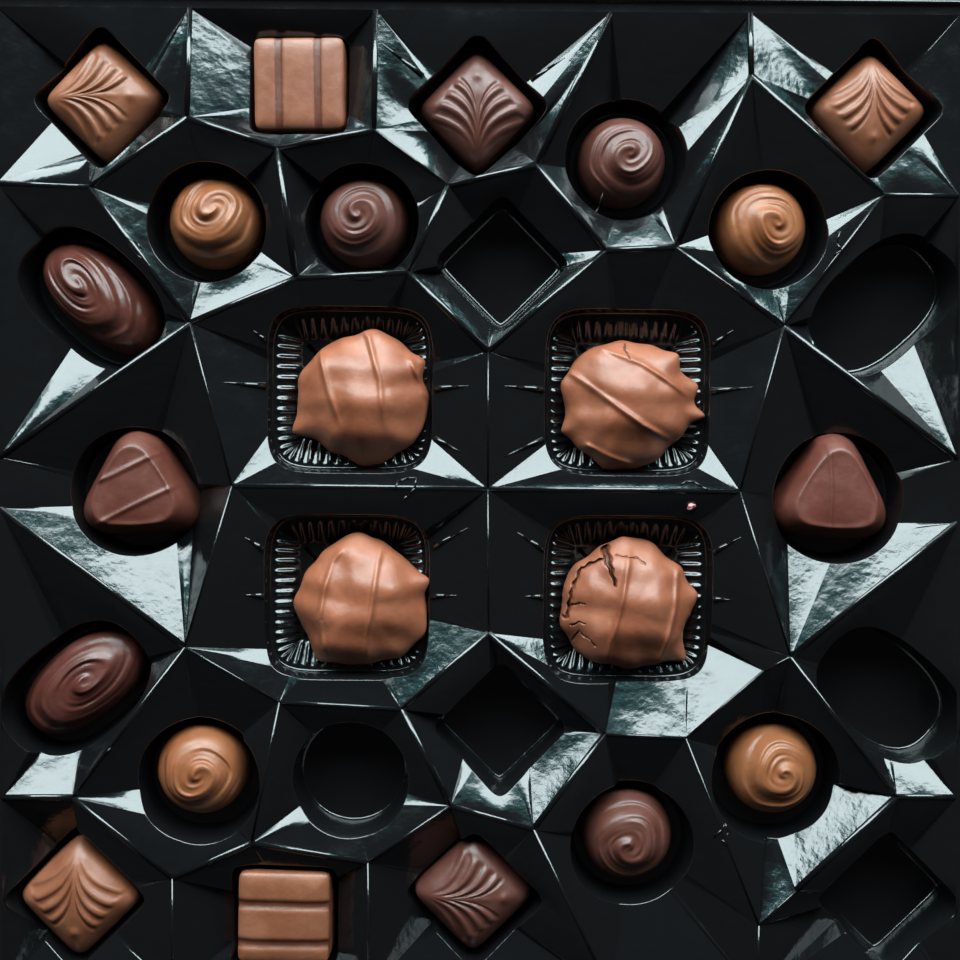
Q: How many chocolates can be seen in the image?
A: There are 22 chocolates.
